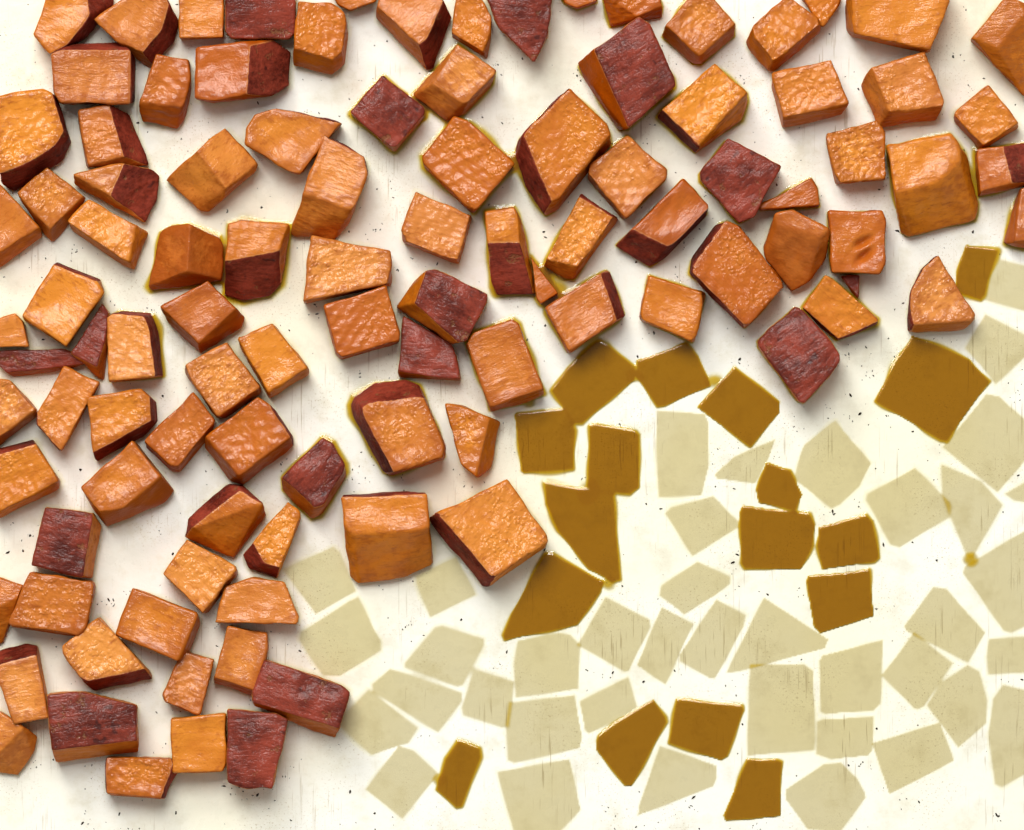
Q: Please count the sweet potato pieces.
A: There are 103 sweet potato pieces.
